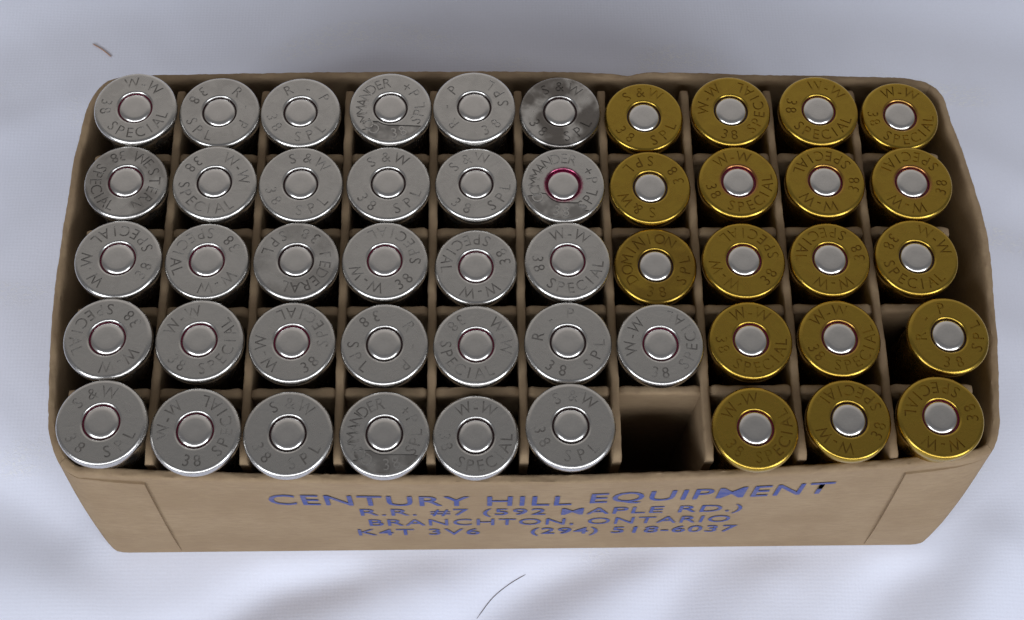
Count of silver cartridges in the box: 31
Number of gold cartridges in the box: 18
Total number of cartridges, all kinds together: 49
